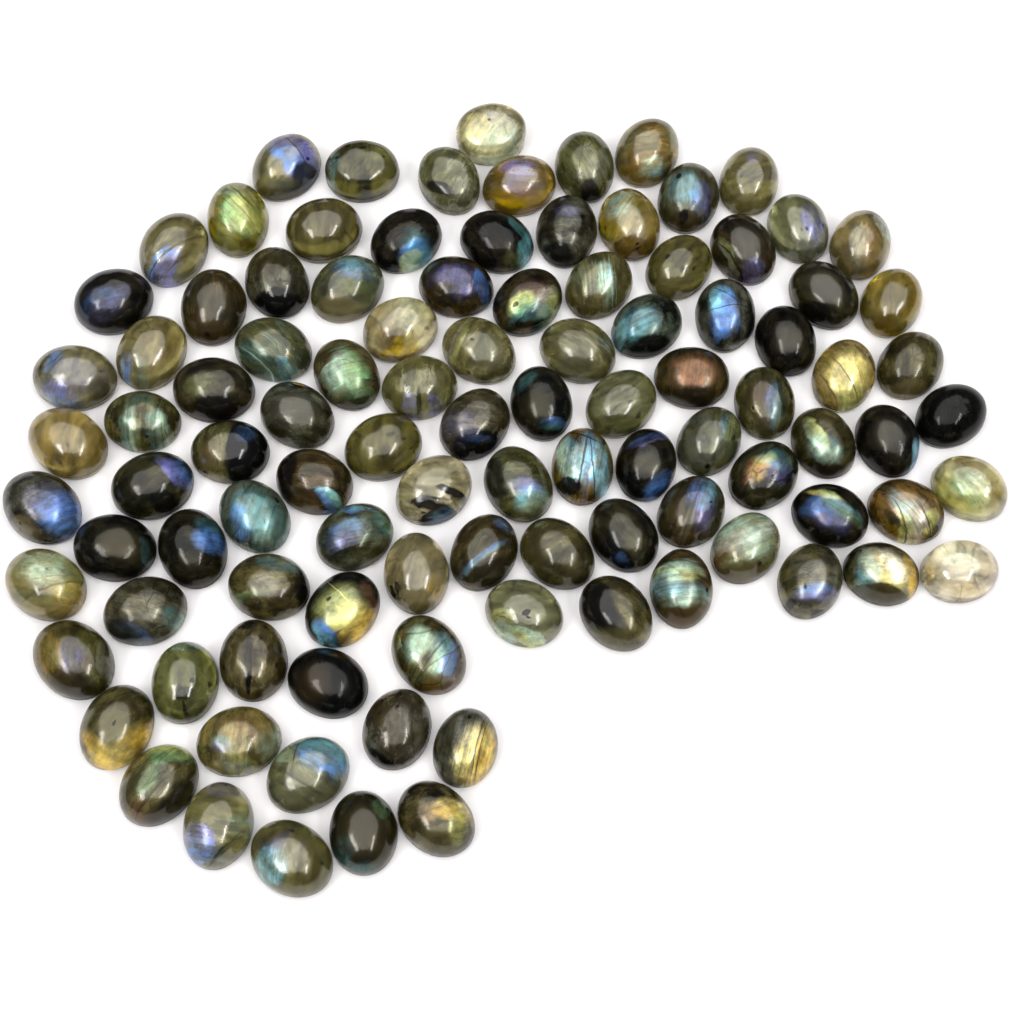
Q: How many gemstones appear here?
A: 103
